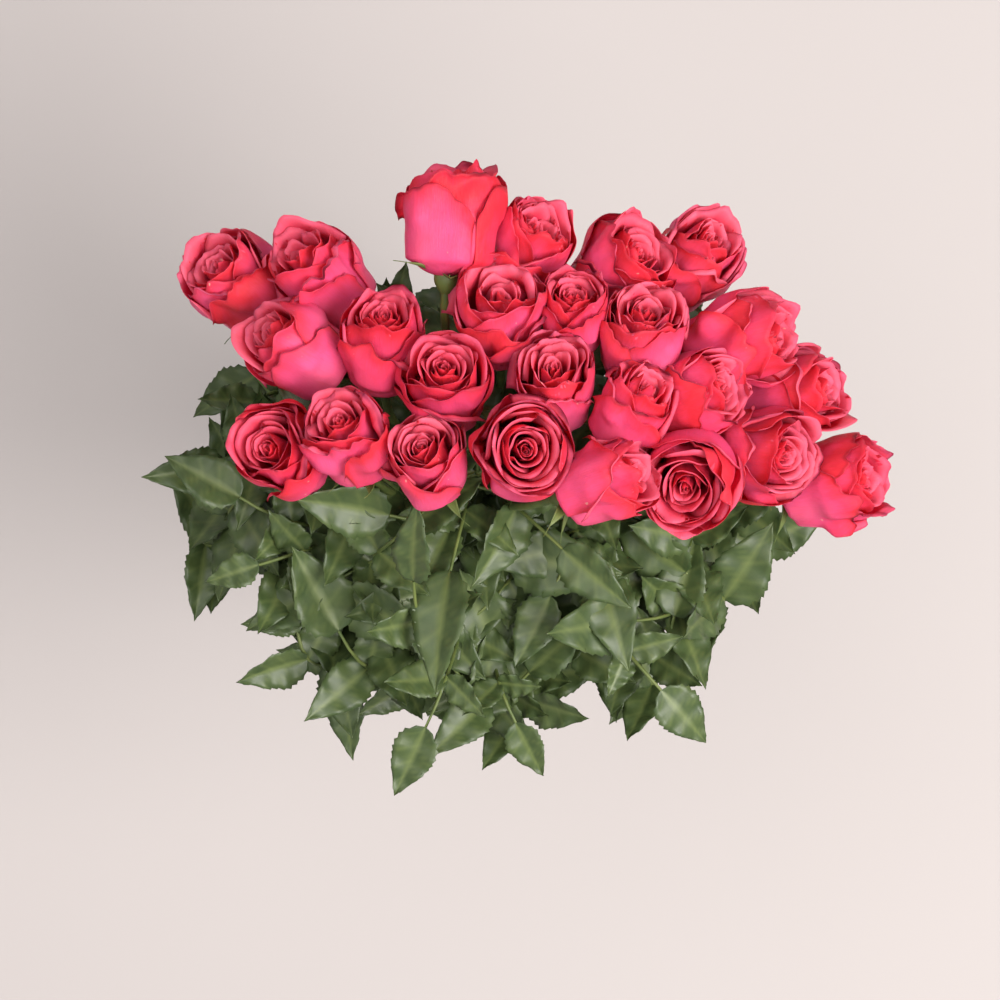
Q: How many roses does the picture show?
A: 25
